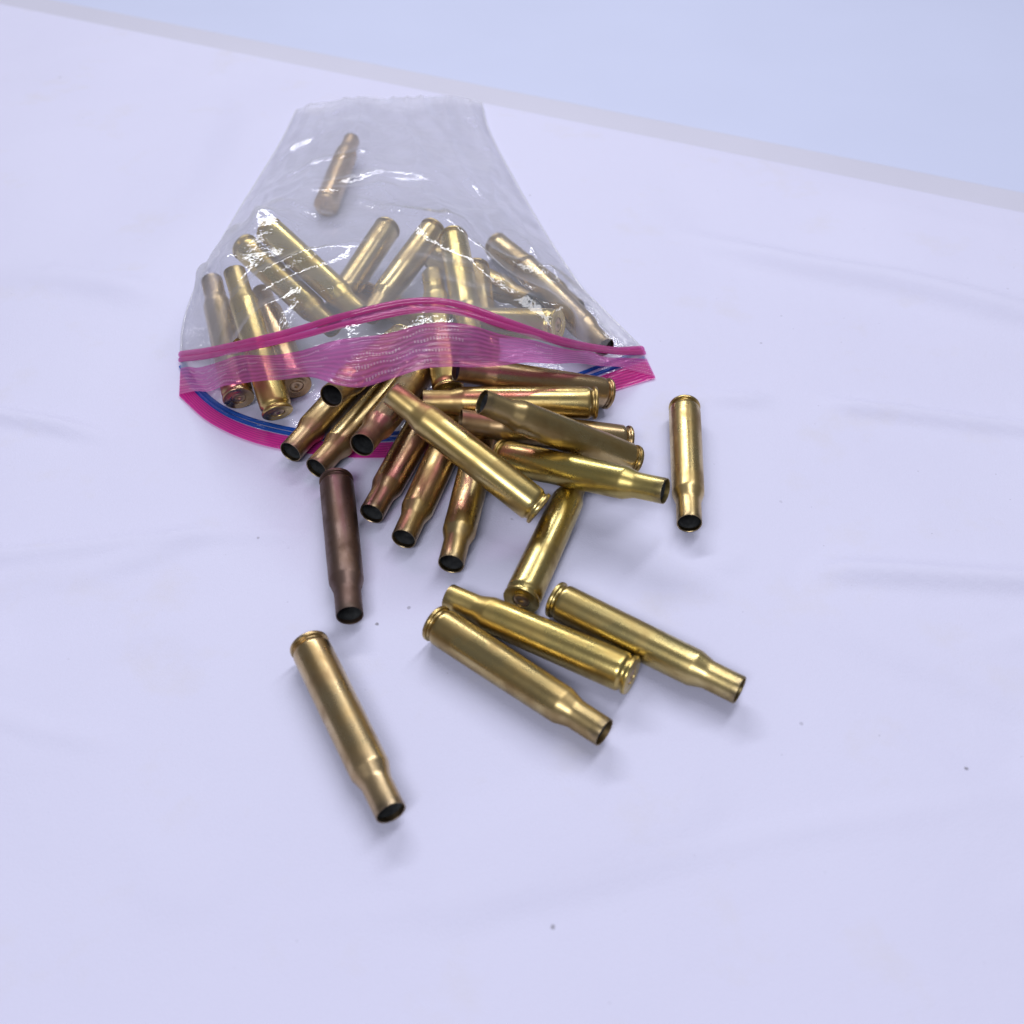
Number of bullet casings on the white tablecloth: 36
